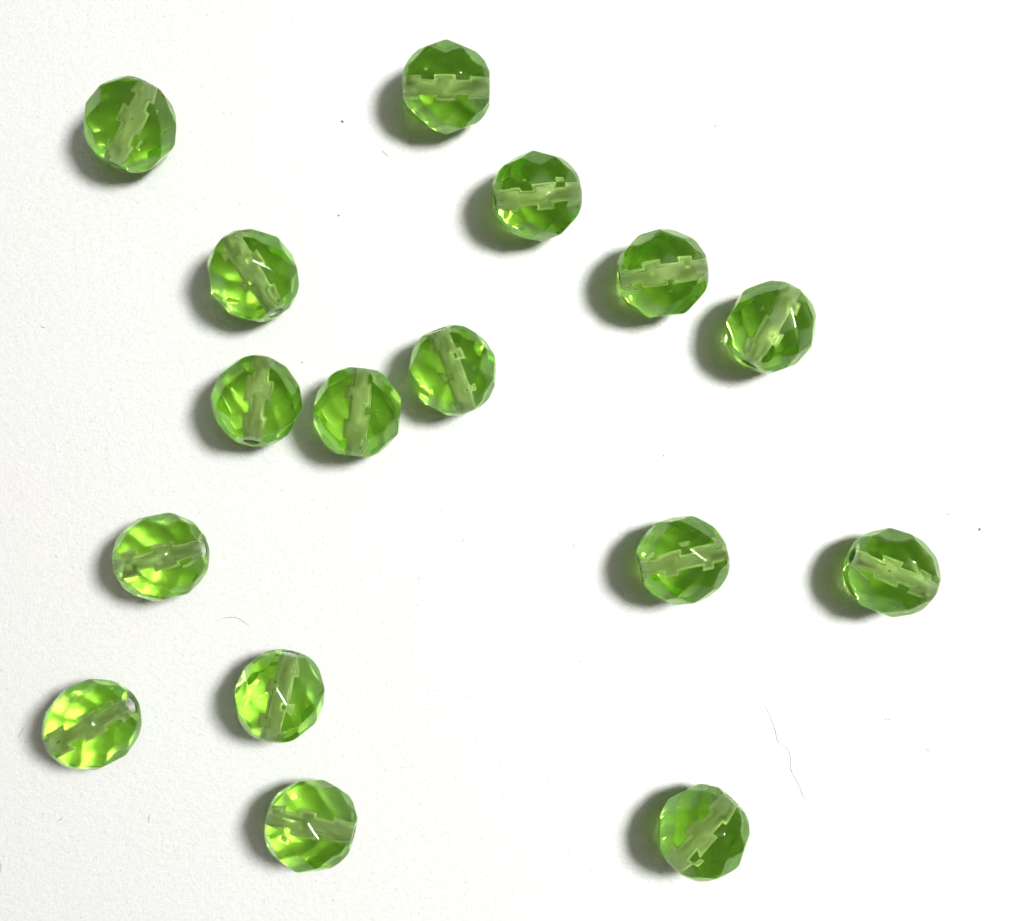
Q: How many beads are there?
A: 16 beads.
